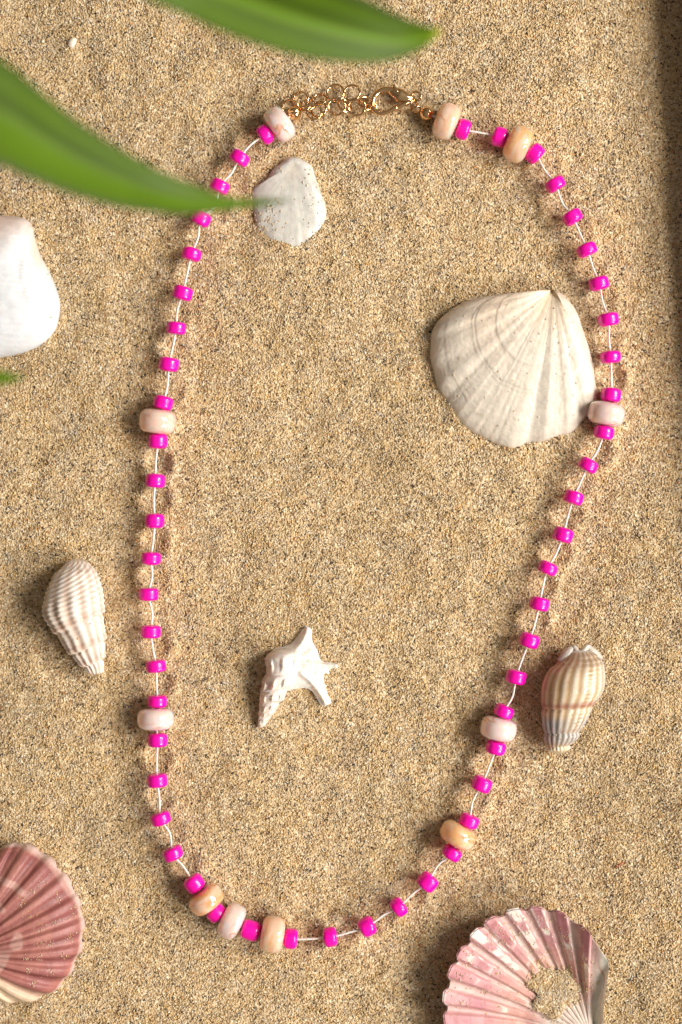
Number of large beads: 11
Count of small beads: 52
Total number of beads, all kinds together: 63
